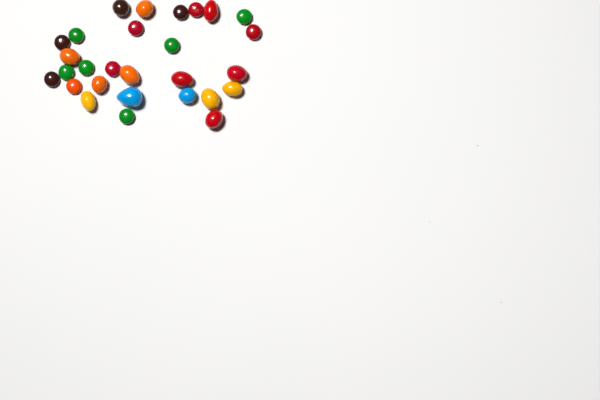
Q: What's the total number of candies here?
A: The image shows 28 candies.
